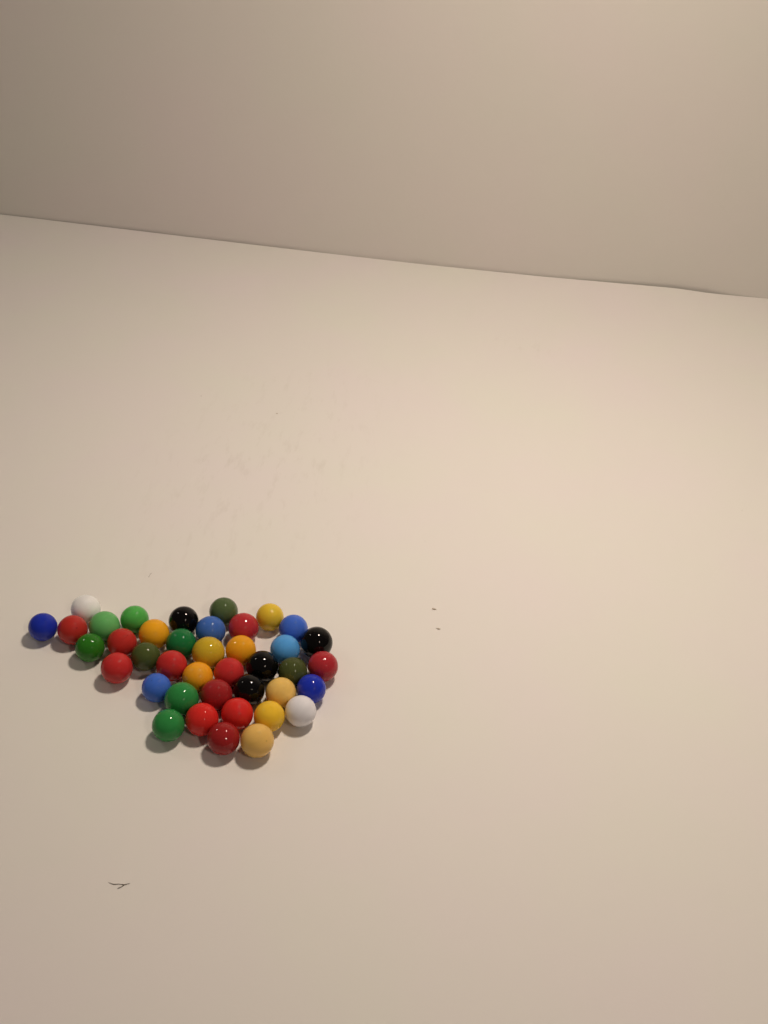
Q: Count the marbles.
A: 40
